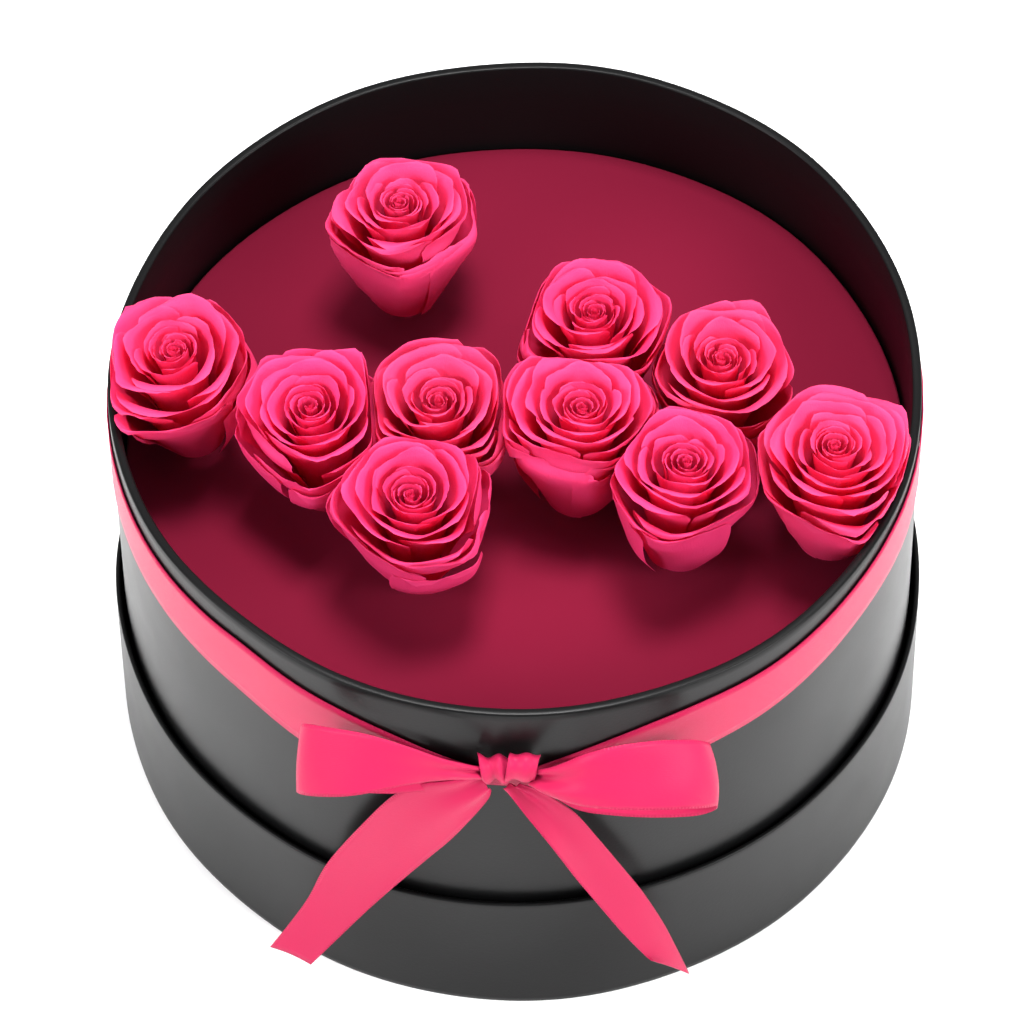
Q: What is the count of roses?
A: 10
